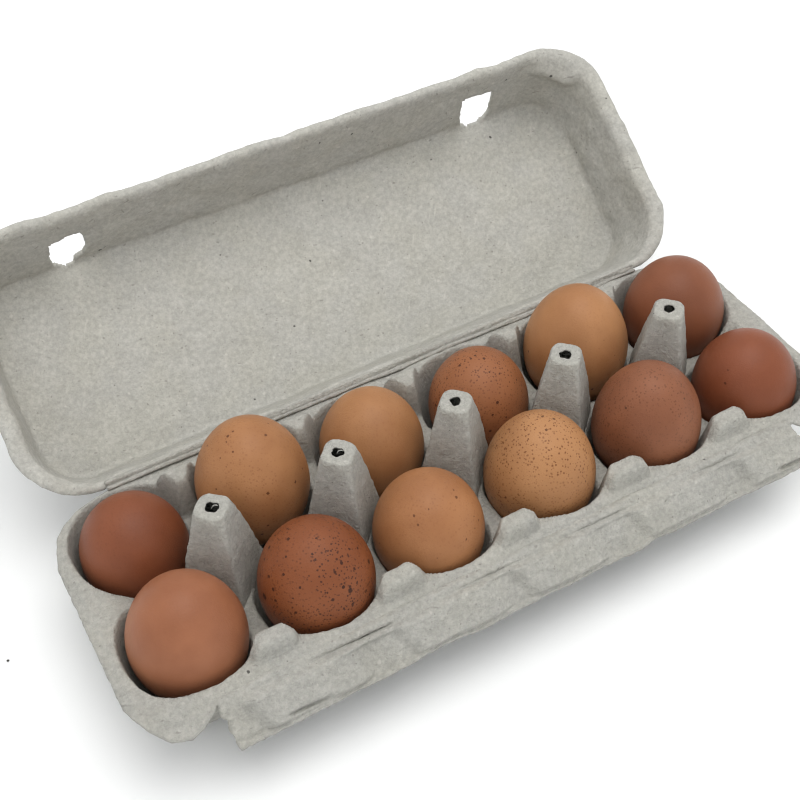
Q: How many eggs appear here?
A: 12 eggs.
